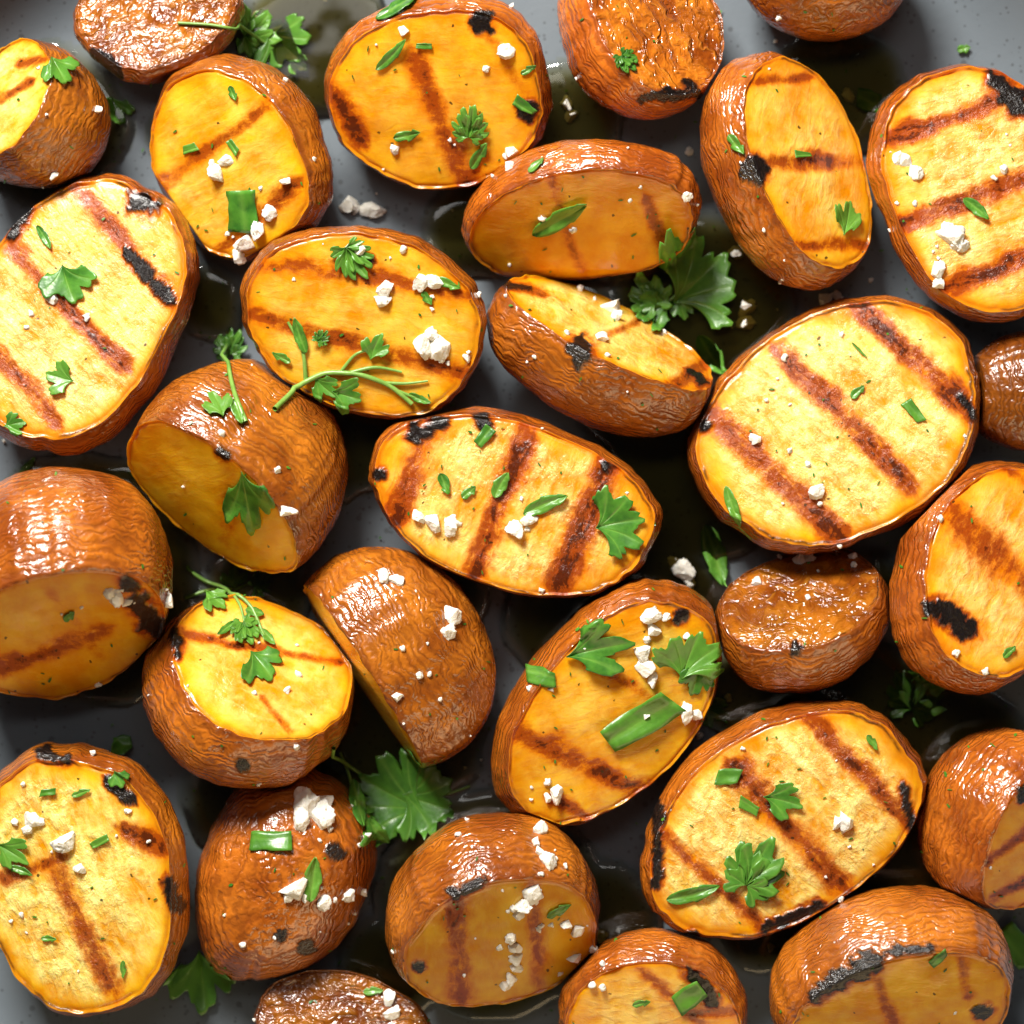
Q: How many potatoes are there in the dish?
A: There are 30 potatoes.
